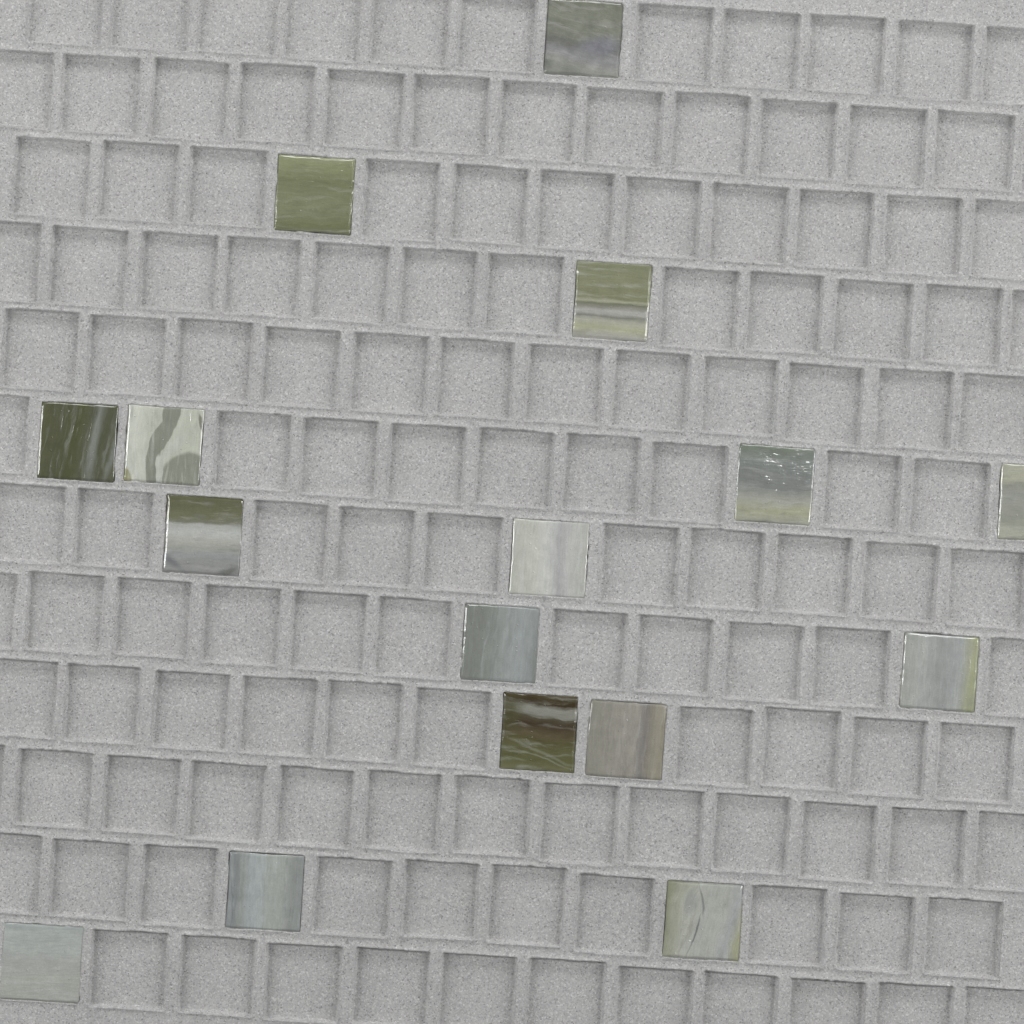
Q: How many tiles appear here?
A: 16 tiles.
